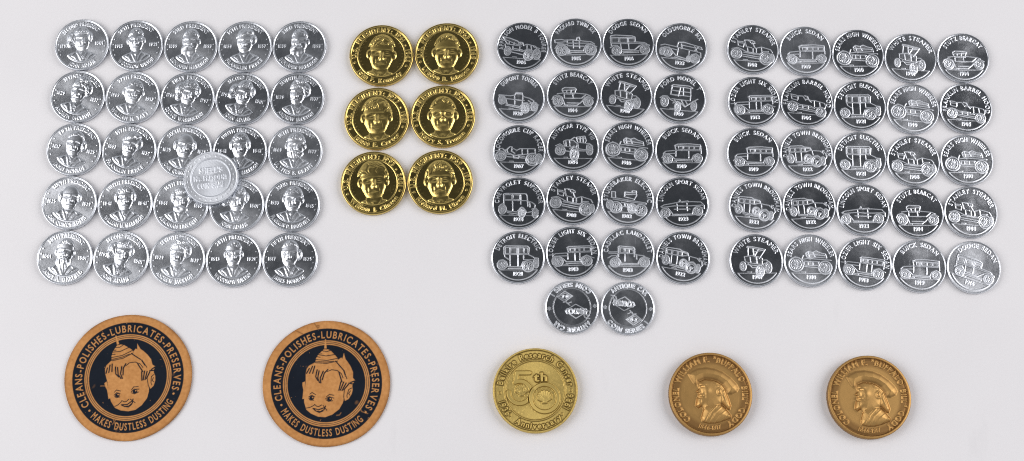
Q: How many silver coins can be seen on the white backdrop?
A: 73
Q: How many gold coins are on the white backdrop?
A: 7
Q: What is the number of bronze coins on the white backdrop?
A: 2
